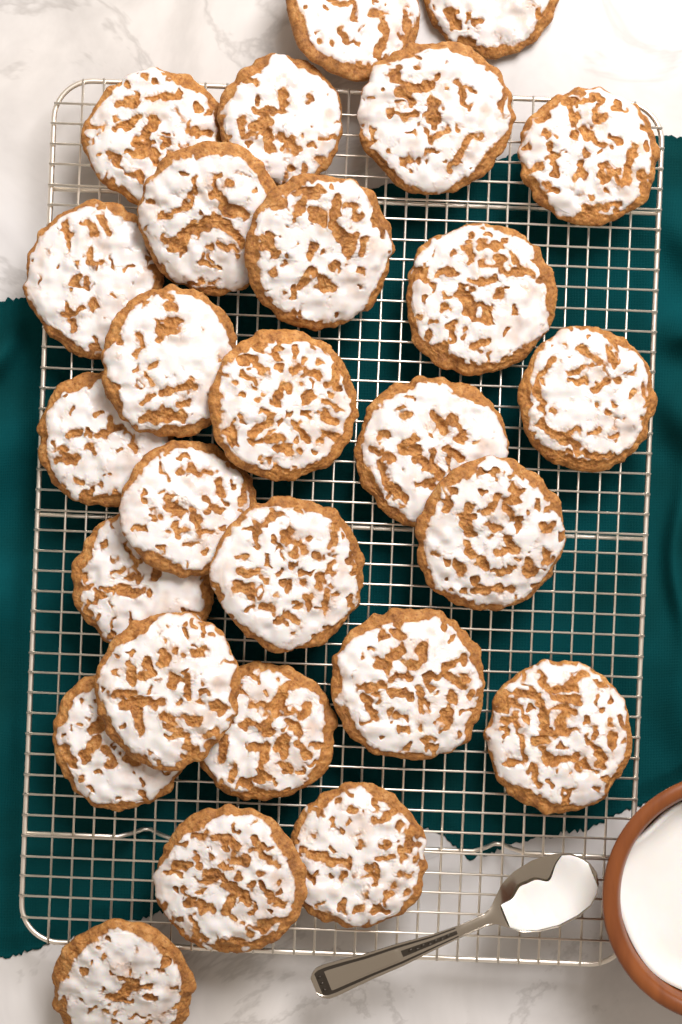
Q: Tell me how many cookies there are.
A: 27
